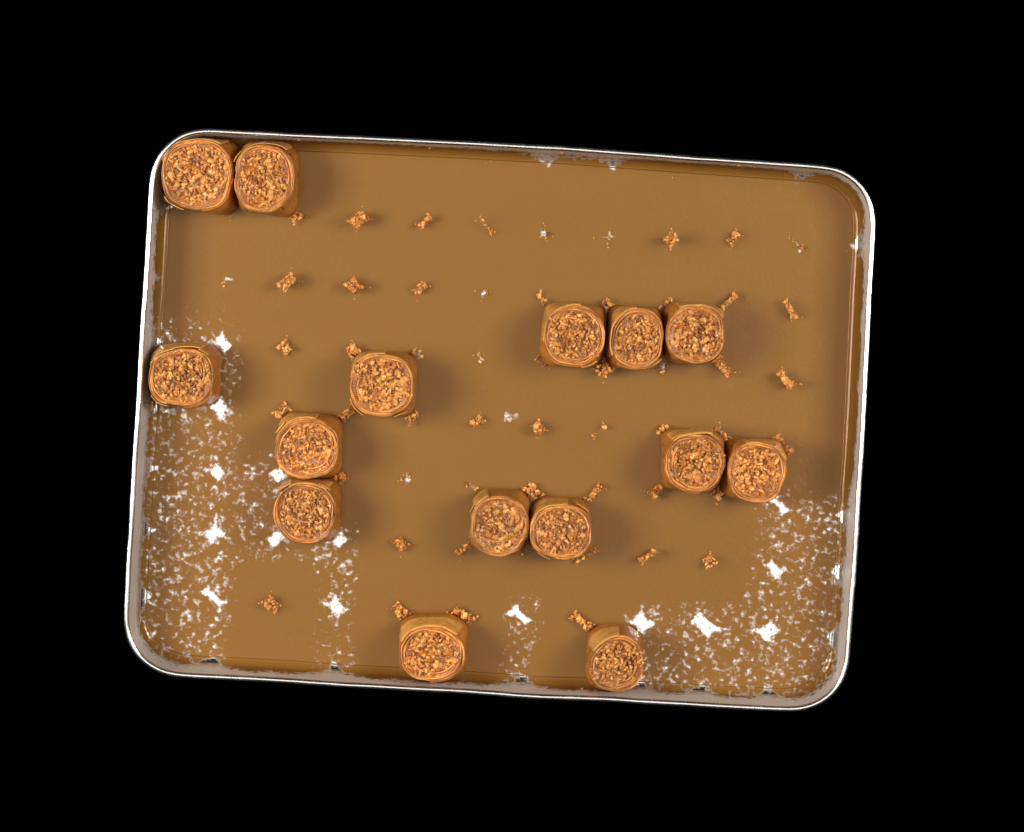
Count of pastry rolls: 15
